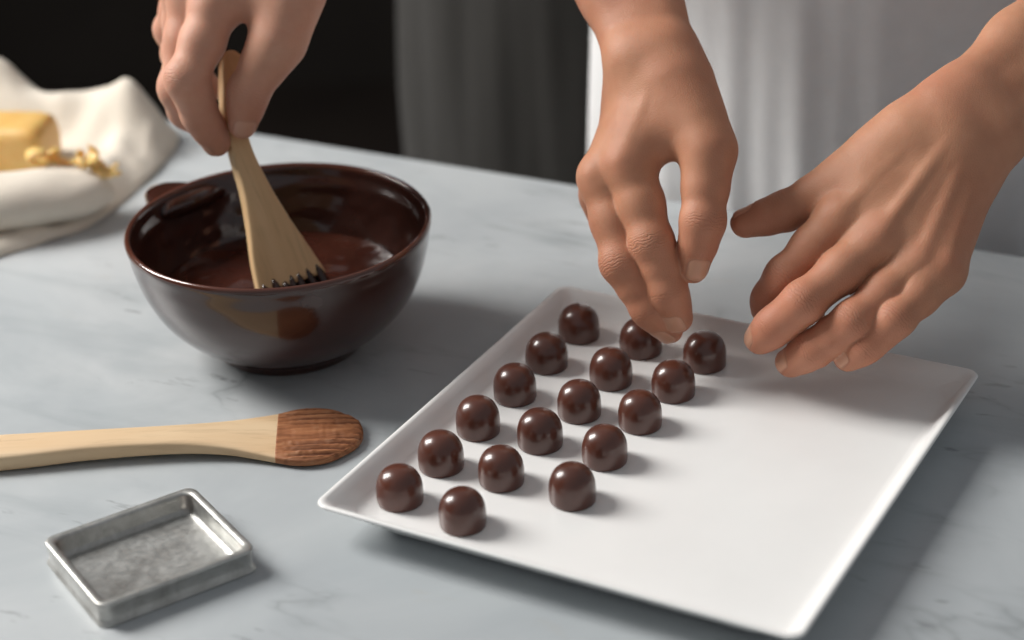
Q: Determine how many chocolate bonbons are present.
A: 17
